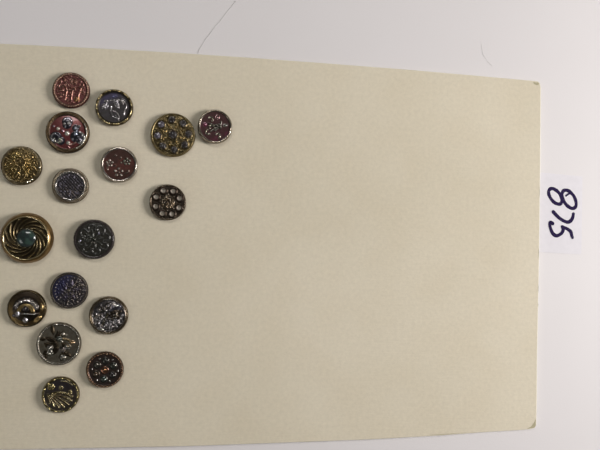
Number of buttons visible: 17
